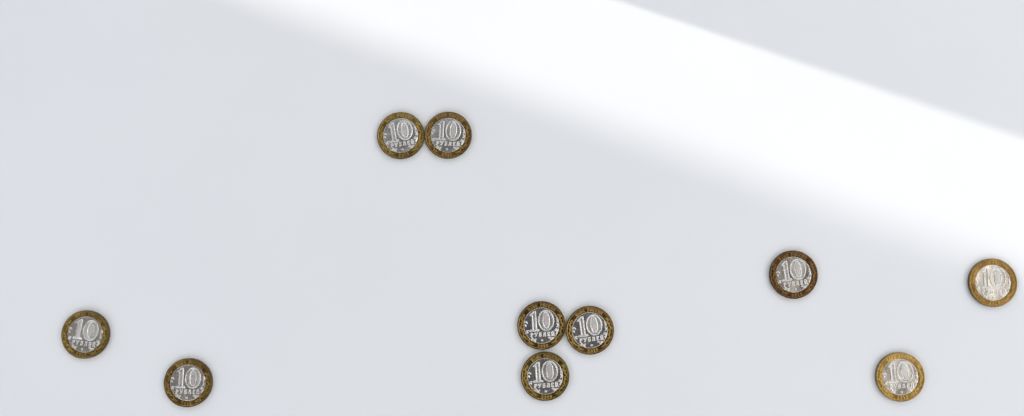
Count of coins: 10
